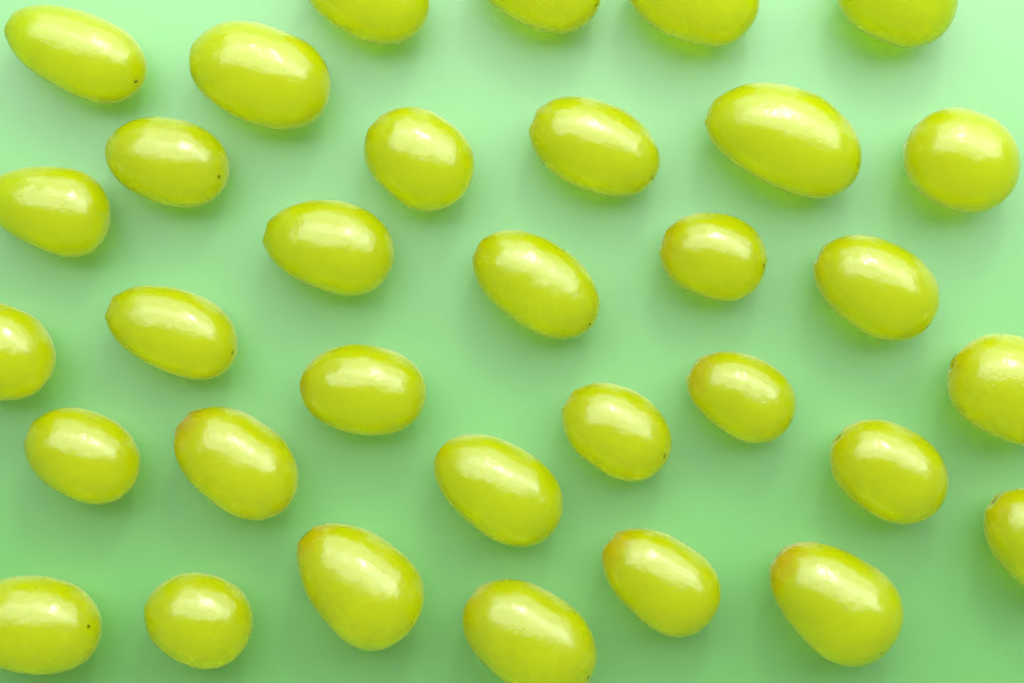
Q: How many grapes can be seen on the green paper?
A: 33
